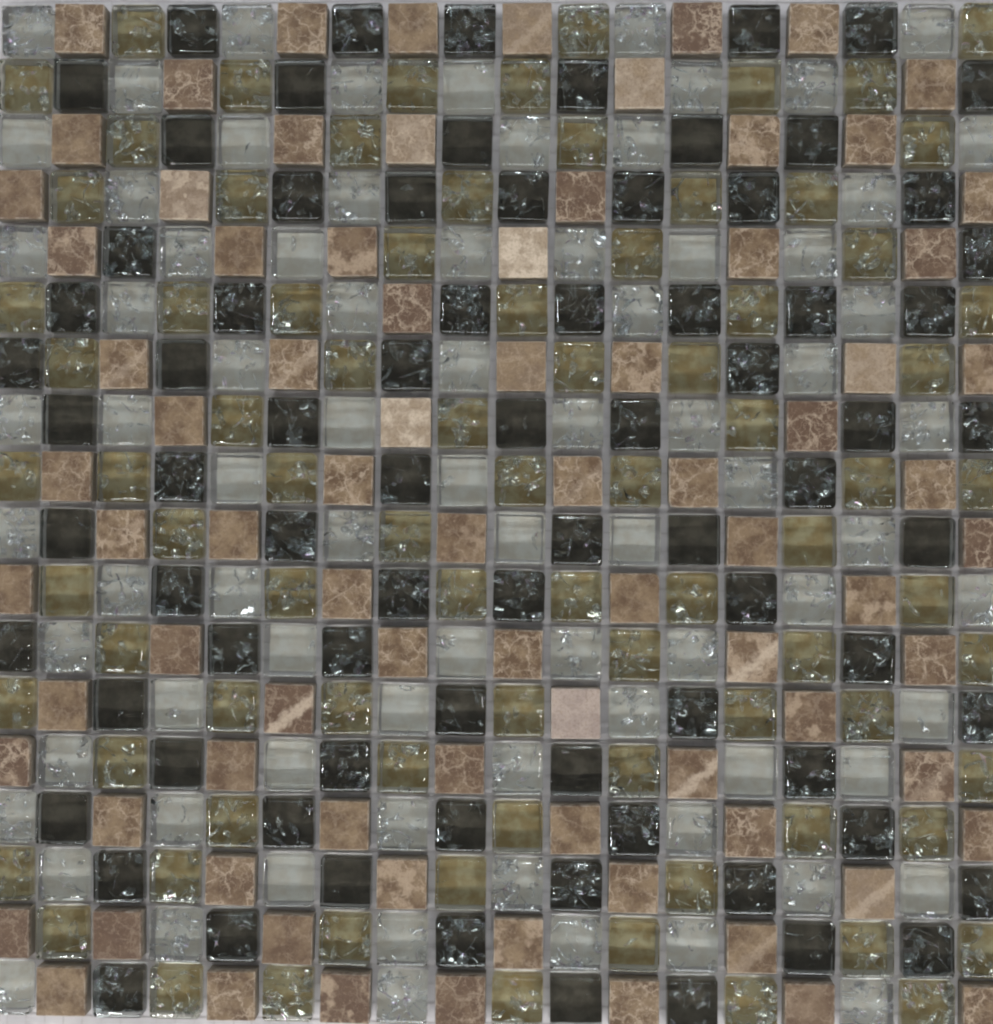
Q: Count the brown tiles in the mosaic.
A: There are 83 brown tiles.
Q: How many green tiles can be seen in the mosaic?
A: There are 83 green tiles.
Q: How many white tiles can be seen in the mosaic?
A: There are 79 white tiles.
